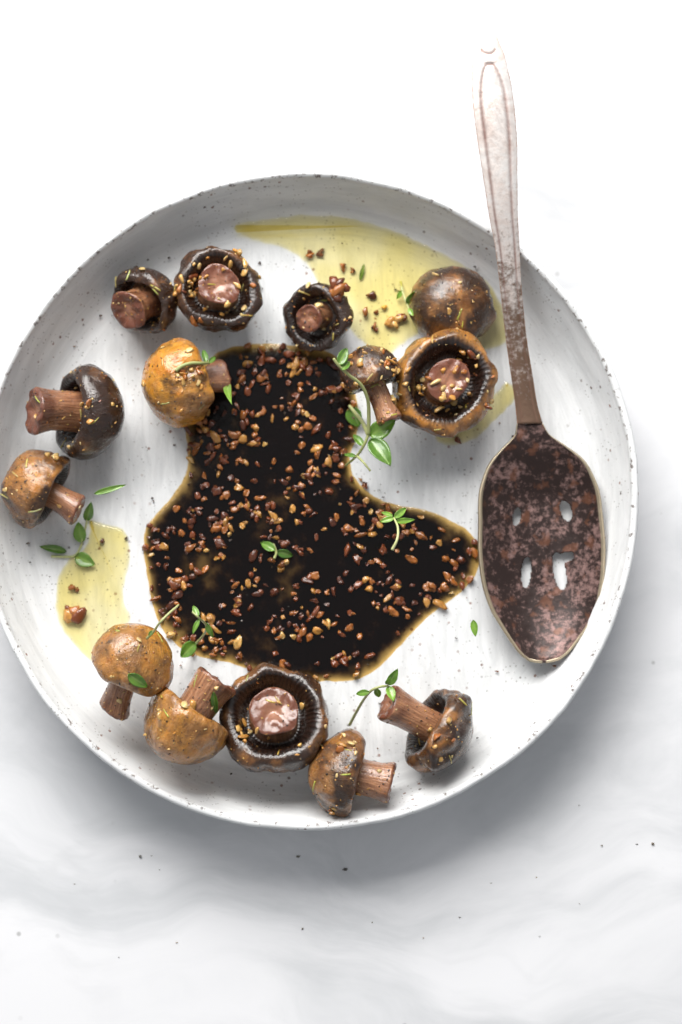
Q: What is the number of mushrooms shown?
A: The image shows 14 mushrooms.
